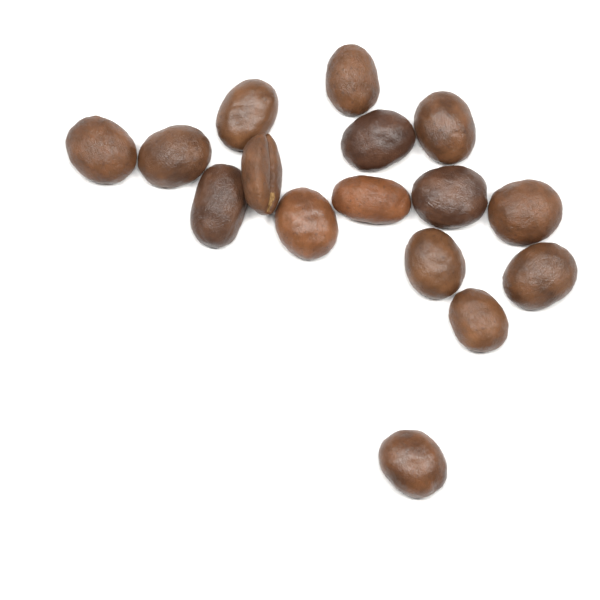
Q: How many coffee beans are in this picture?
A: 16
